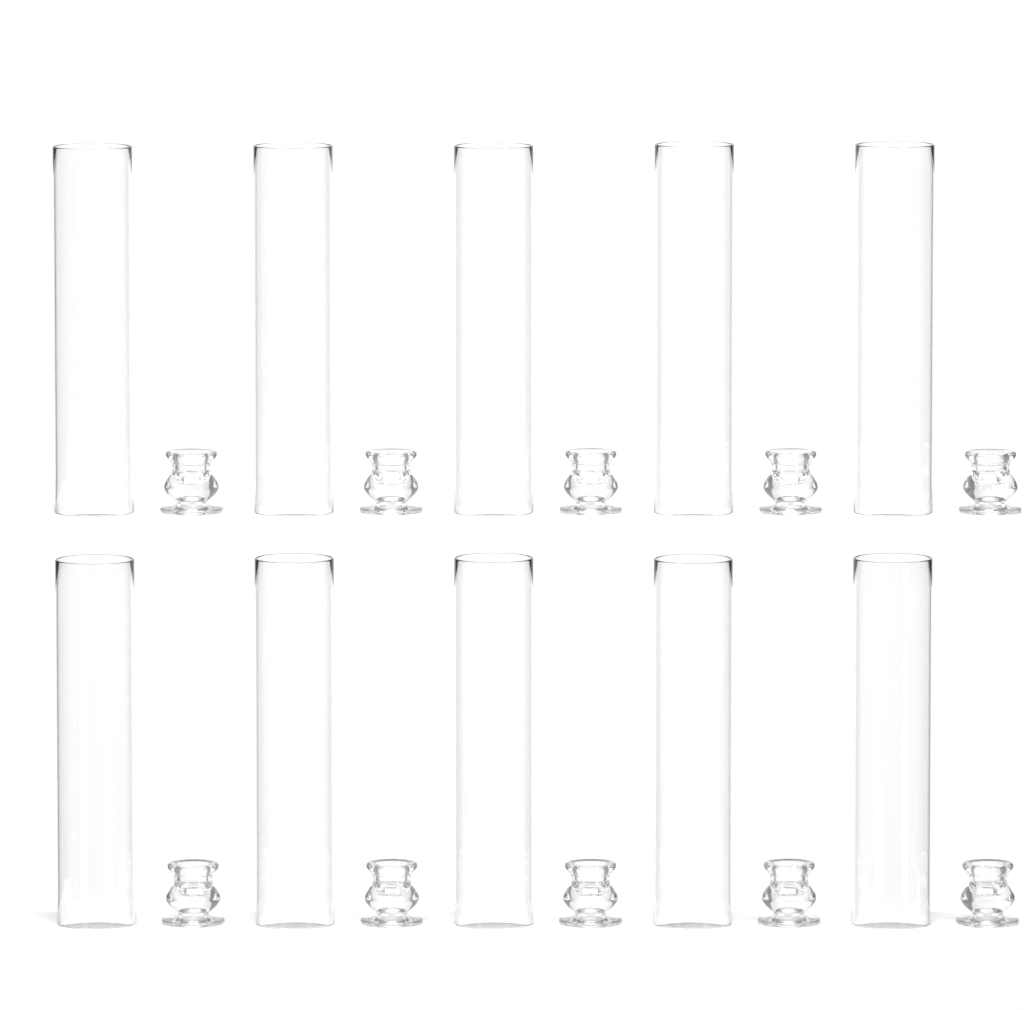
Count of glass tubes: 10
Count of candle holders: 10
